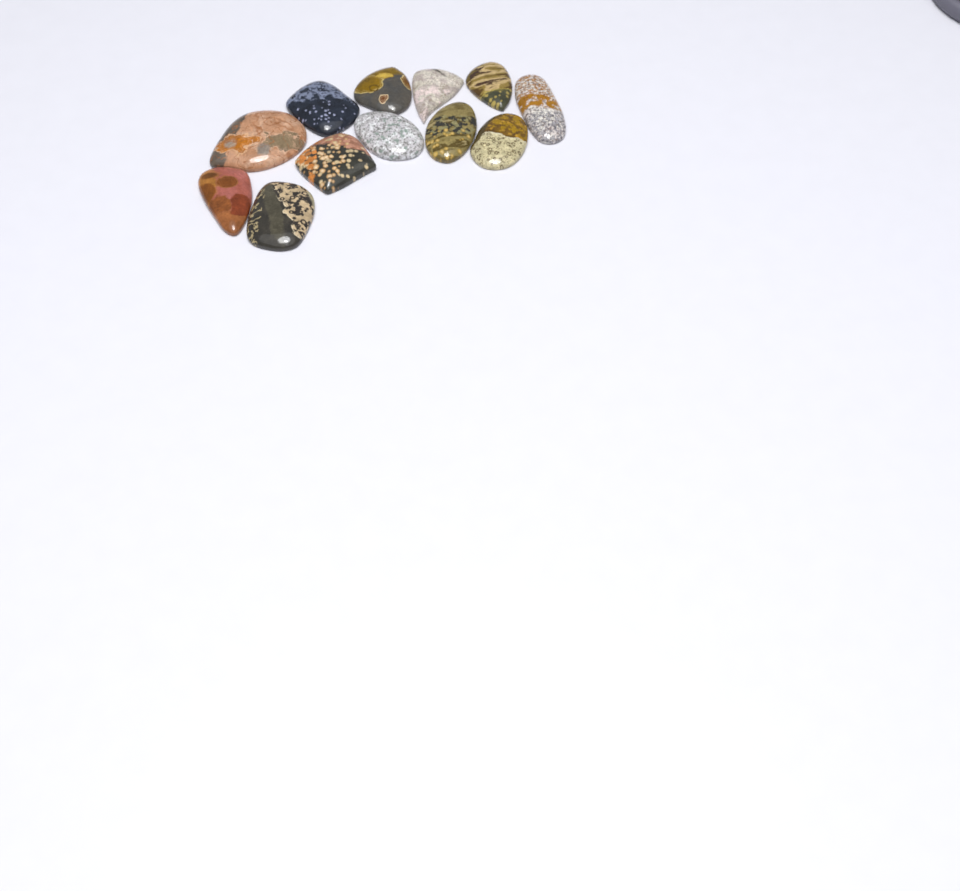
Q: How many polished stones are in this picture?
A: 12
